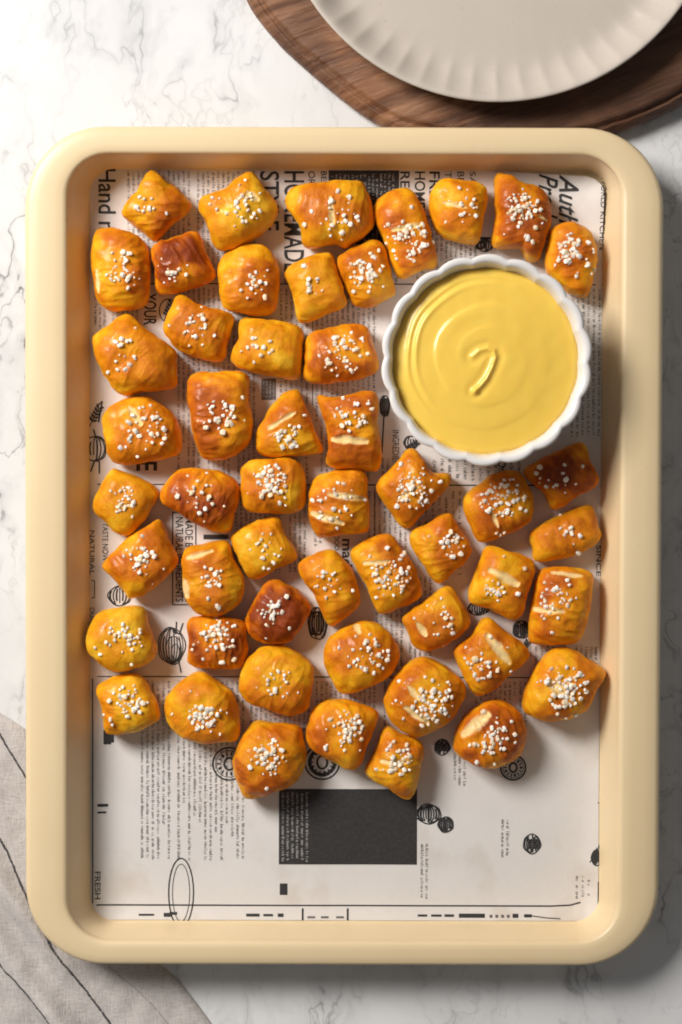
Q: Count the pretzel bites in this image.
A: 51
